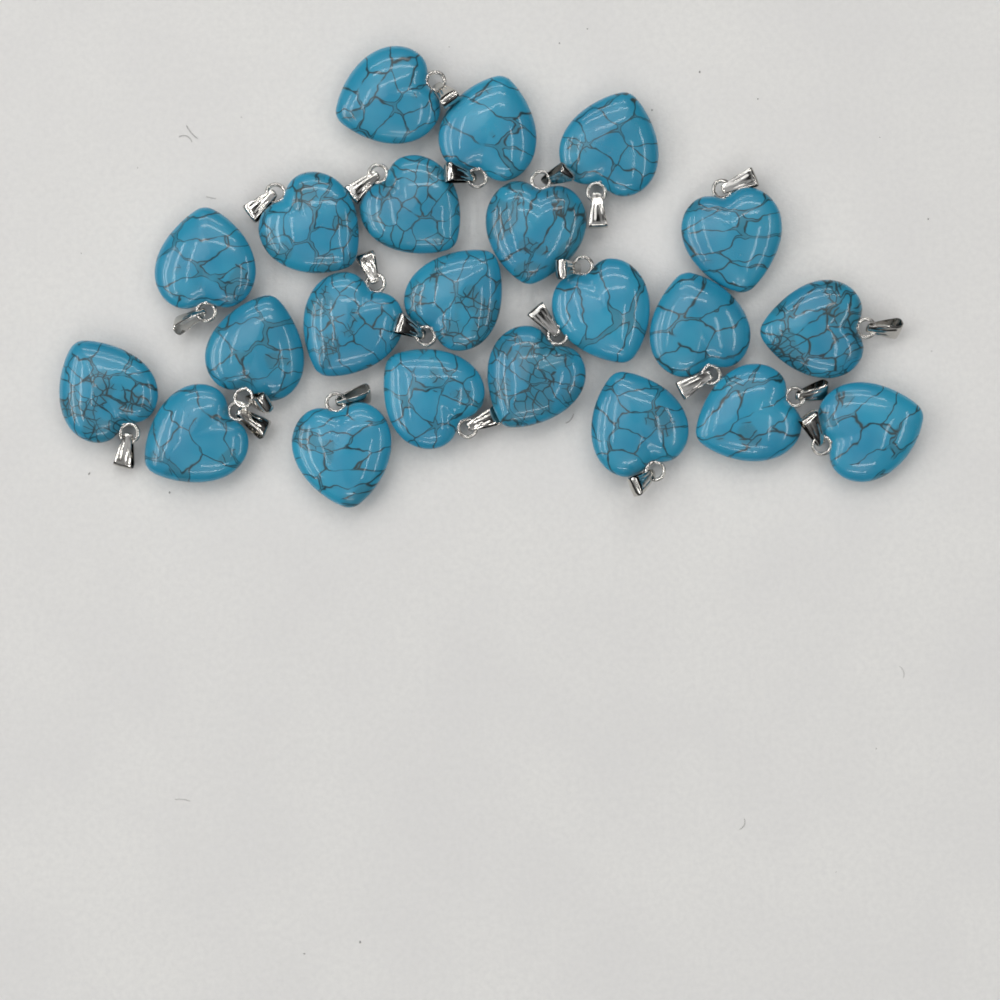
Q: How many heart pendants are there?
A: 22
